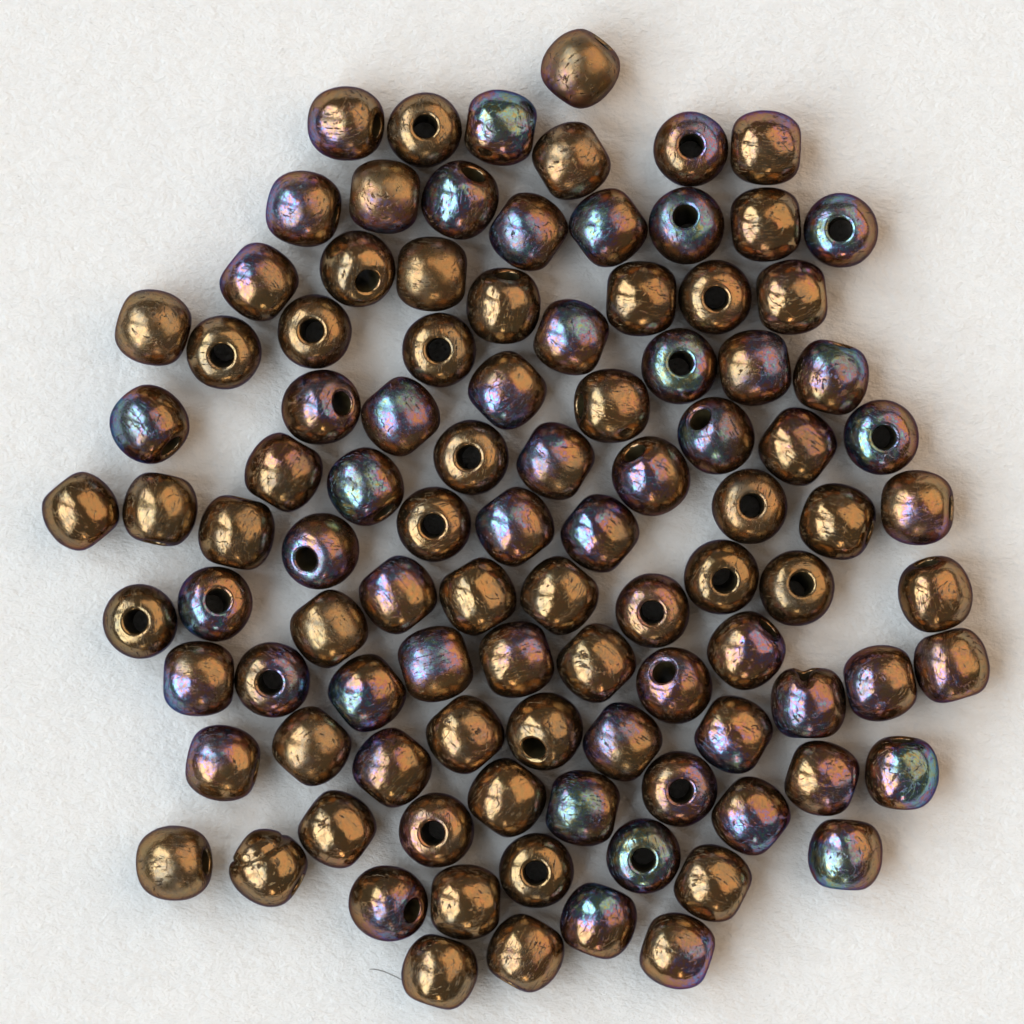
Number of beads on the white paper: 101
